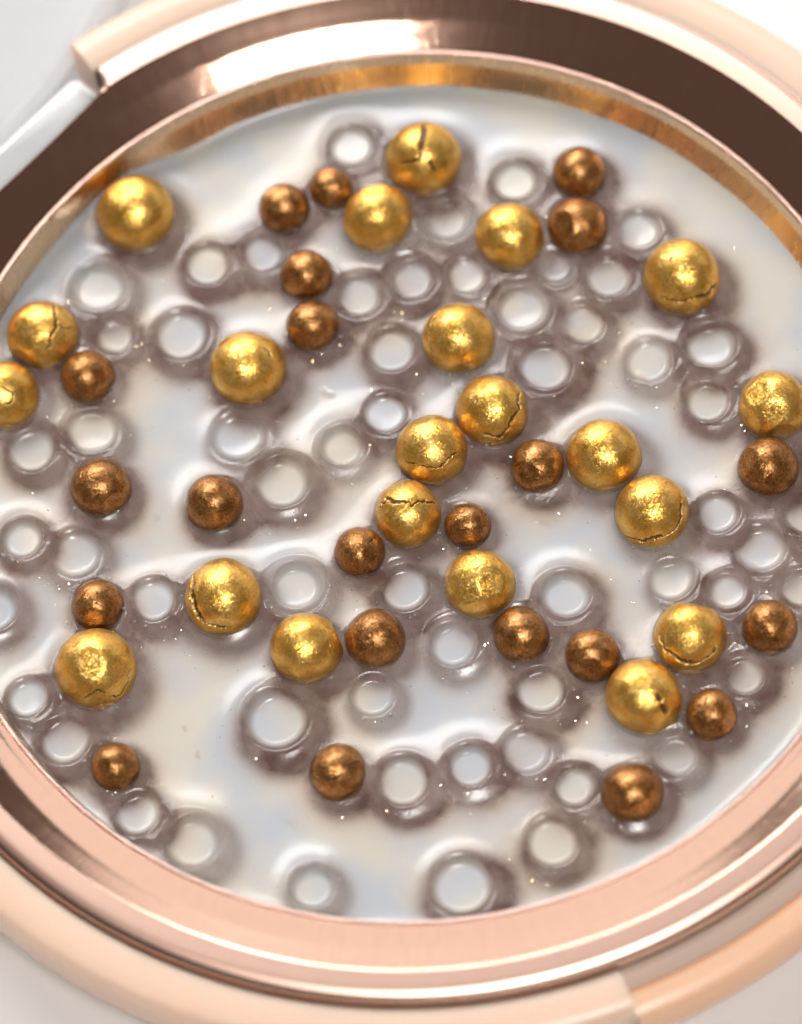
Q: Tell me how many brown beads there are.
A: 22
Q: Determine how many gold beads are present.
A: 21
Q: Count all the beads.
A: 43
